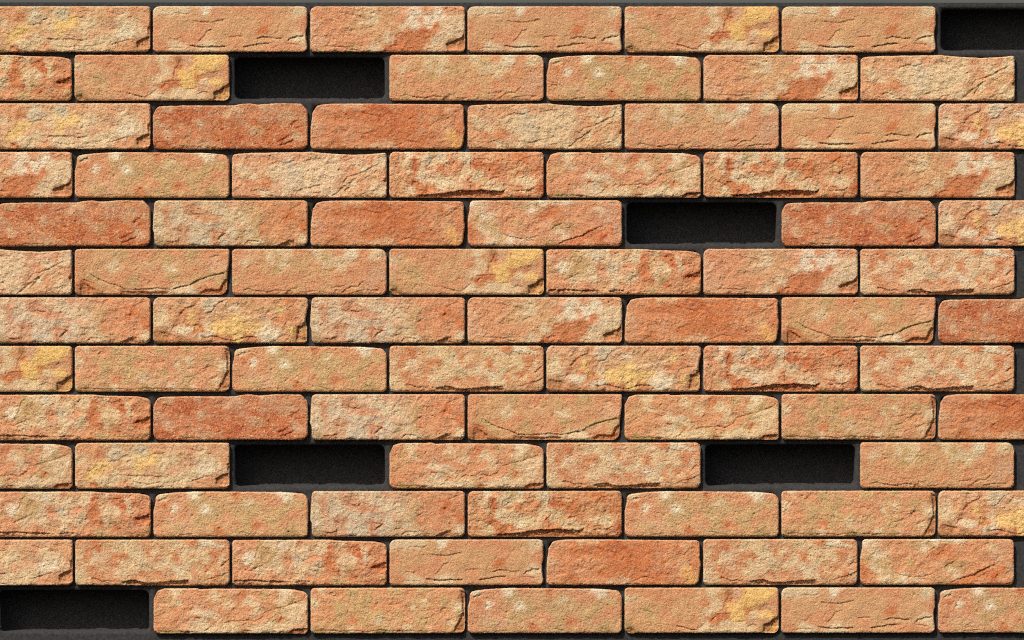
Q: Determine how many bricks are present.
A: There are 85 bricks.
